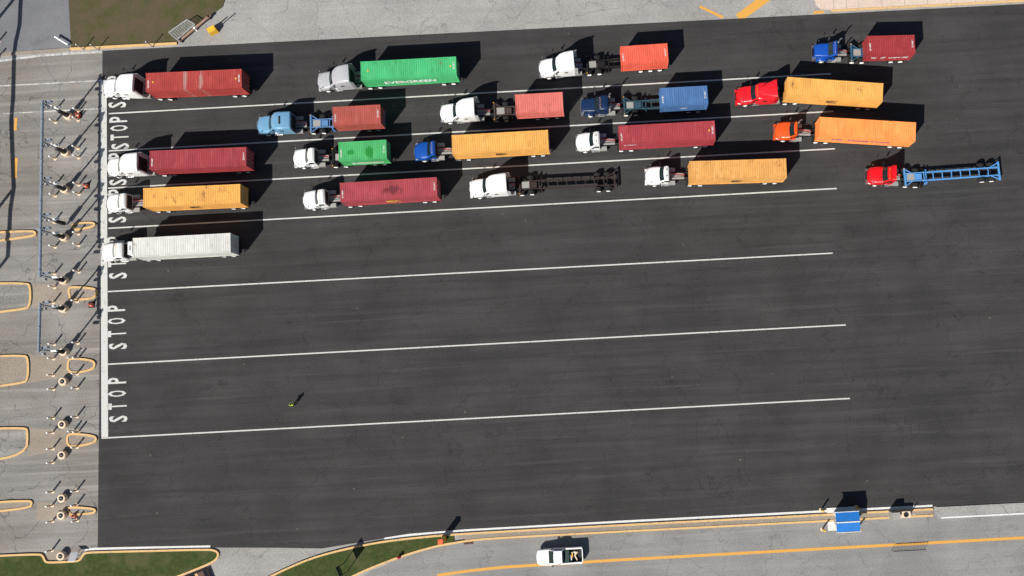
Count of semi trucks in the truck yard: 19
